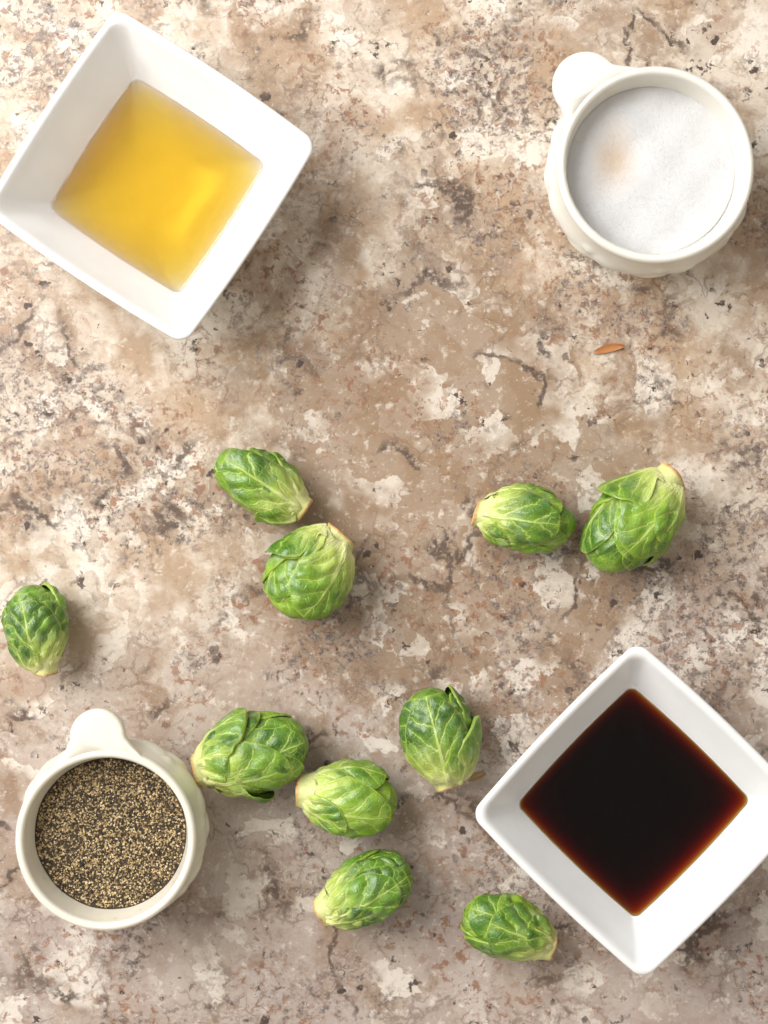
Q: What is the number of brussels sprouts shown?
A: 10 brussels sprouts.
